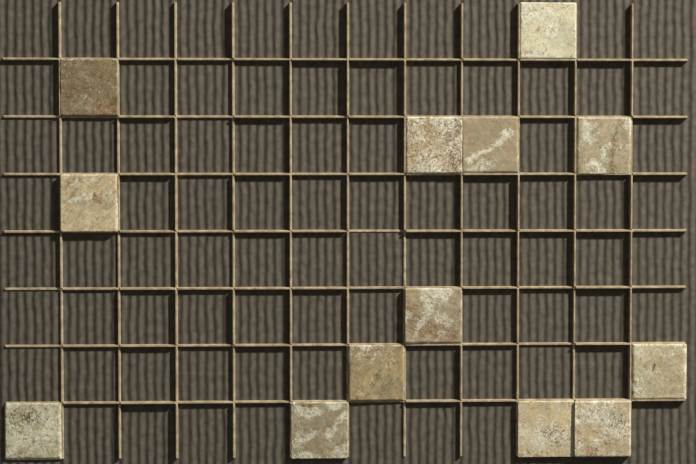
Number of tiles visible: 13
